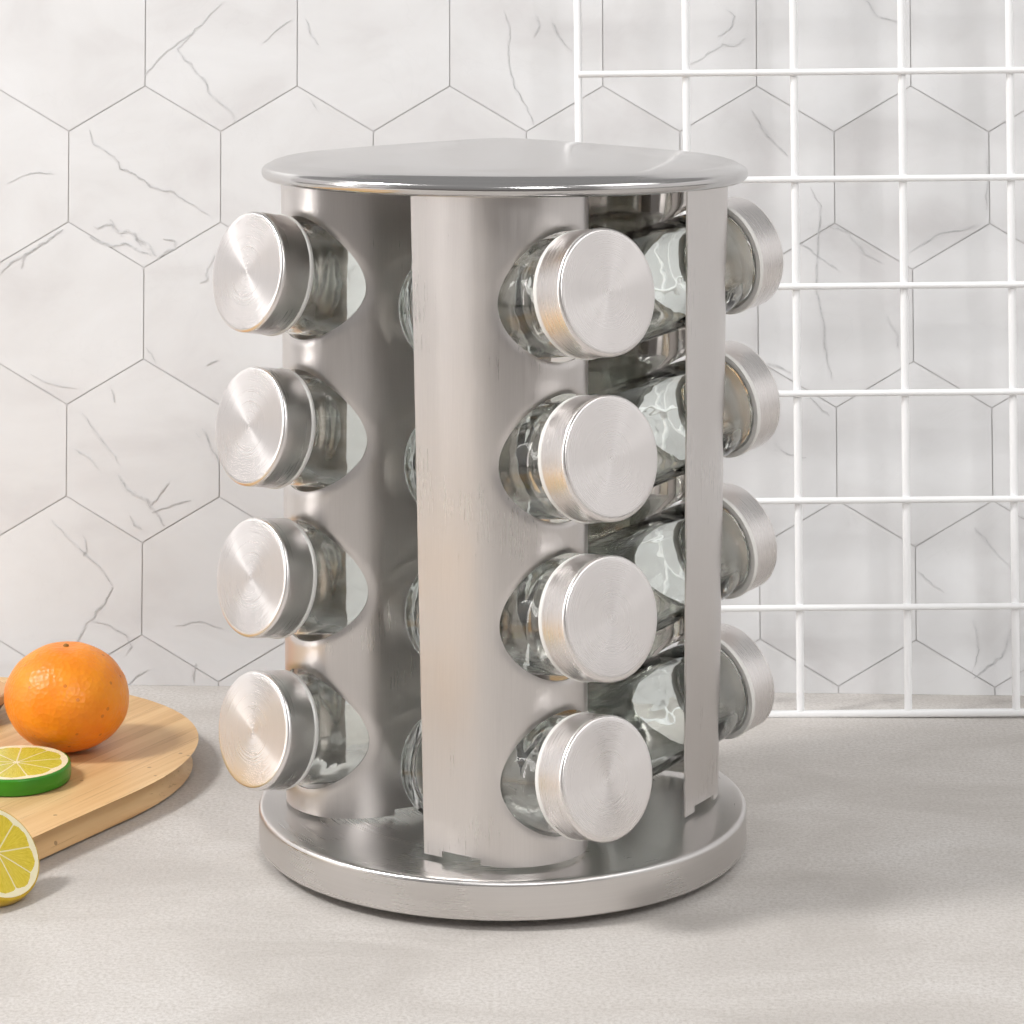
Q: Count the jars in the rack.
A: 12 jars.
